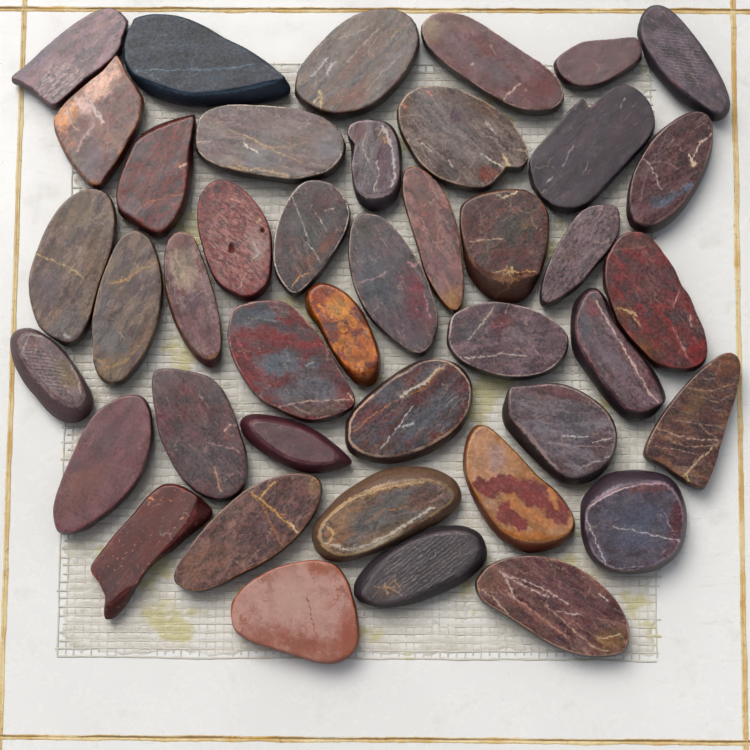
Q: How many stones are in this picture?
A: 42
